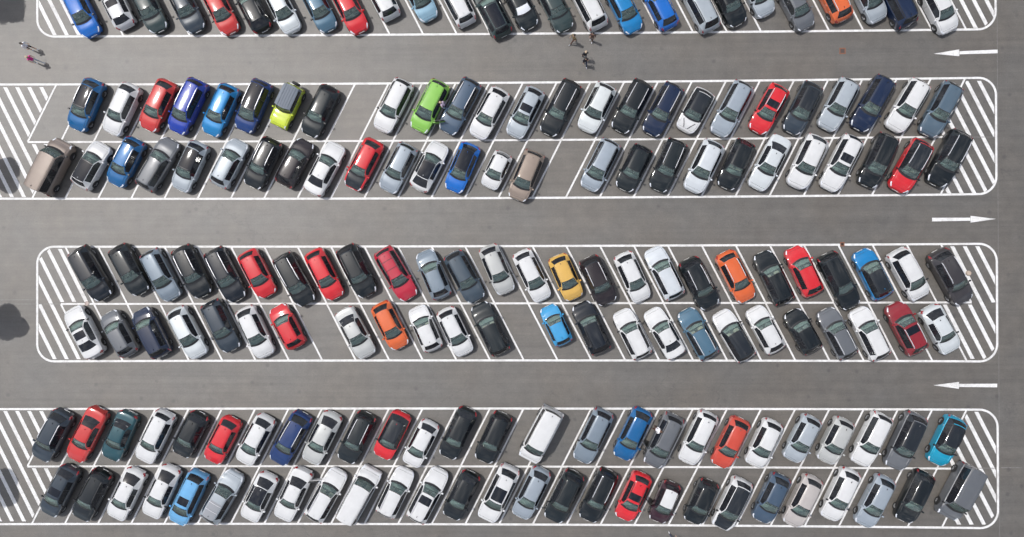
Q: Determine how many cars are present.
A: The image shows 180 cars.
